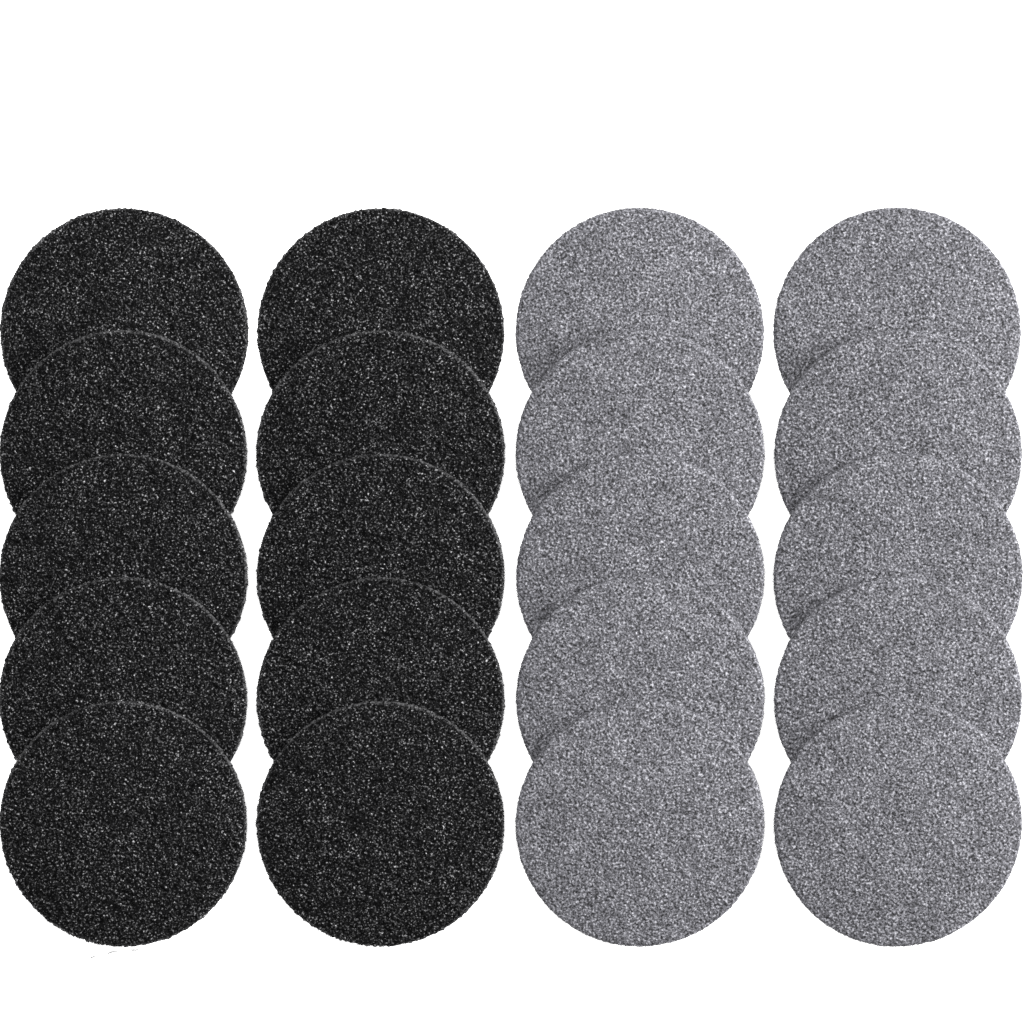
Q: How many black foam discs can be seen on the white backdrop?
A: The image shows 10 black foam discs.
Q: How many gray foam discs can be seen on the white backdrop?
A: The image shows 10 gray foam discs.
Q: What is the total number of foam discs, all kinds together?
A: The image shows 20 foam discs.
